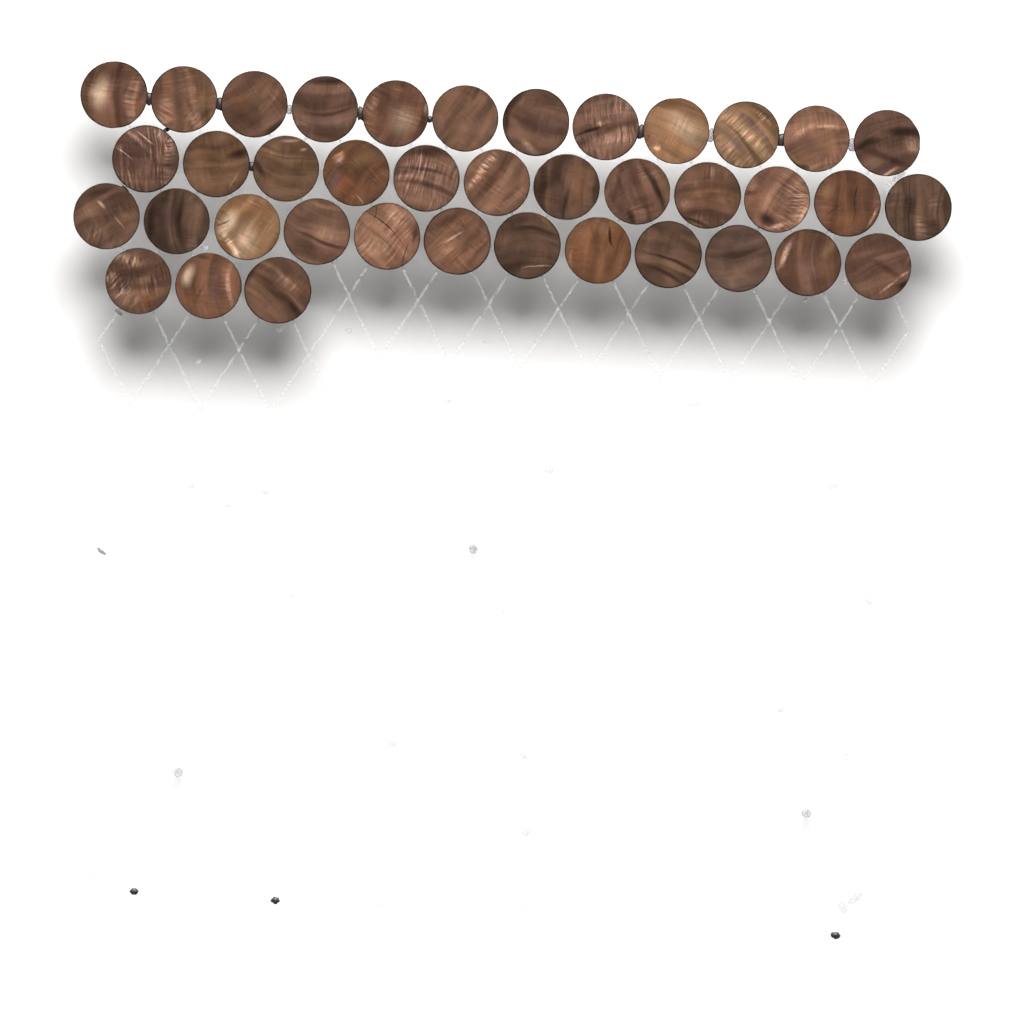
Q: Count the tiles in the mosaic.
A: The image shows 39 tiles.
